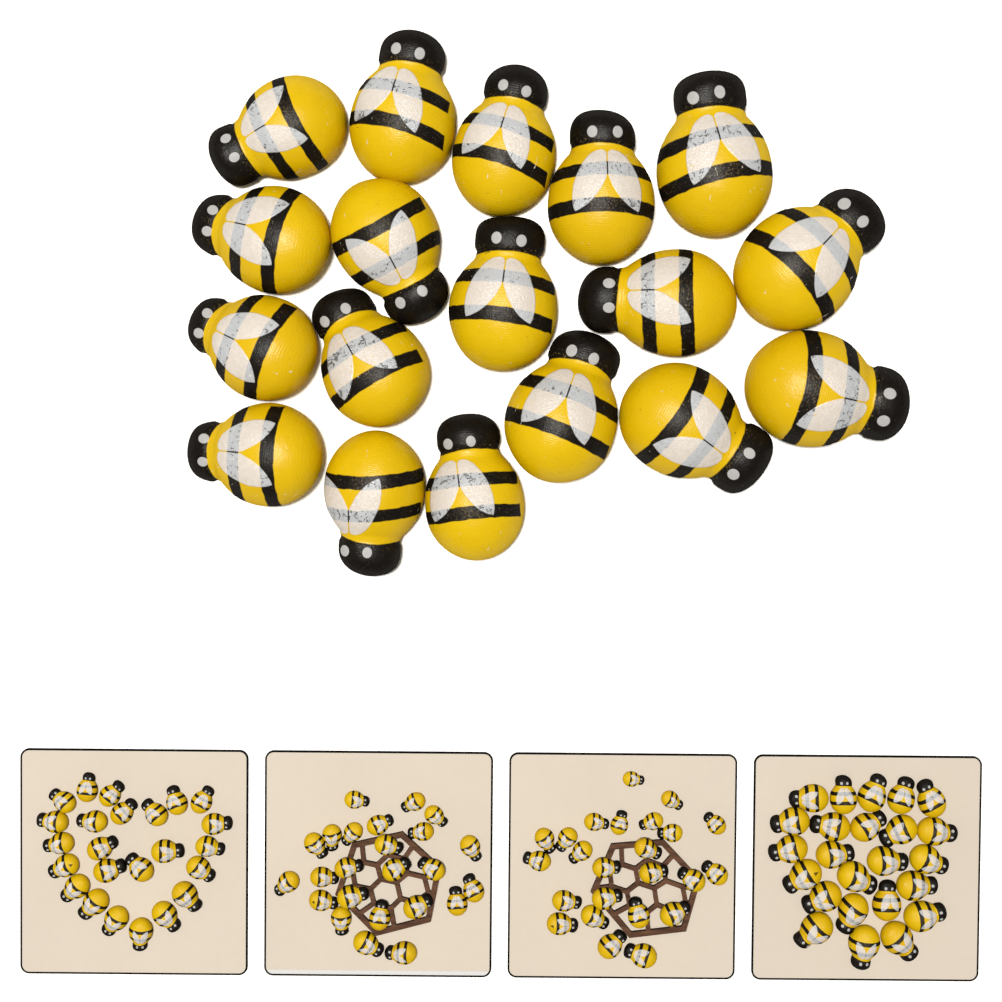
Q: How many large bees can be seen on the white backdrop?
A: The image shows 18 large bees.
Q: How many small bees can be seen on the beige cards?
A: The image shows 96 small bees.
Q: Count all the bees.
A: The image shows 114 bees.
